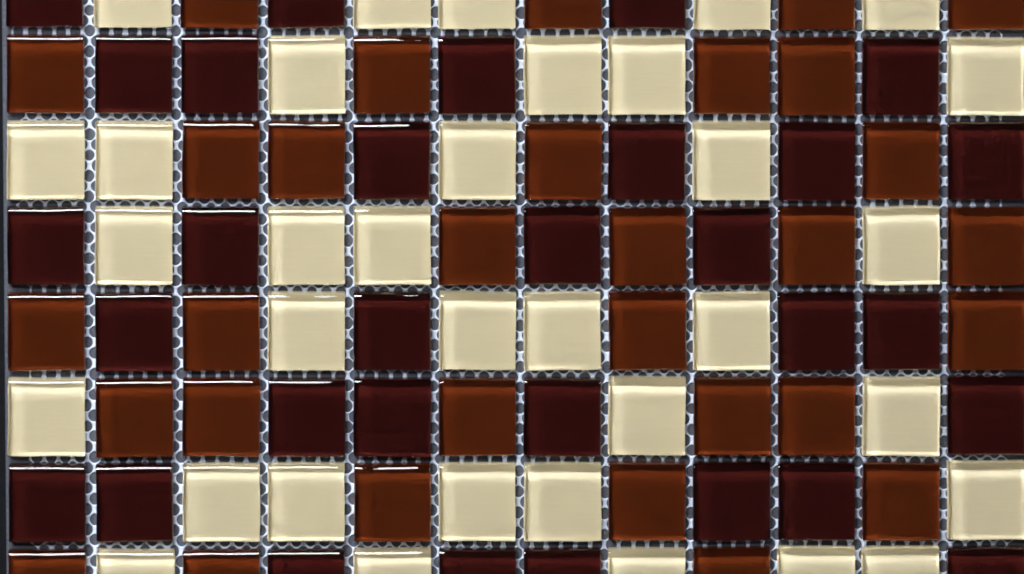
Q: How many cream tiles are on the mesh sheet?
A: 34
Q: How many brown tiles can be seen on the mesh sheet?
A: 31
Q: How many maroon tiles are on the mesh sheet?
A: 31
